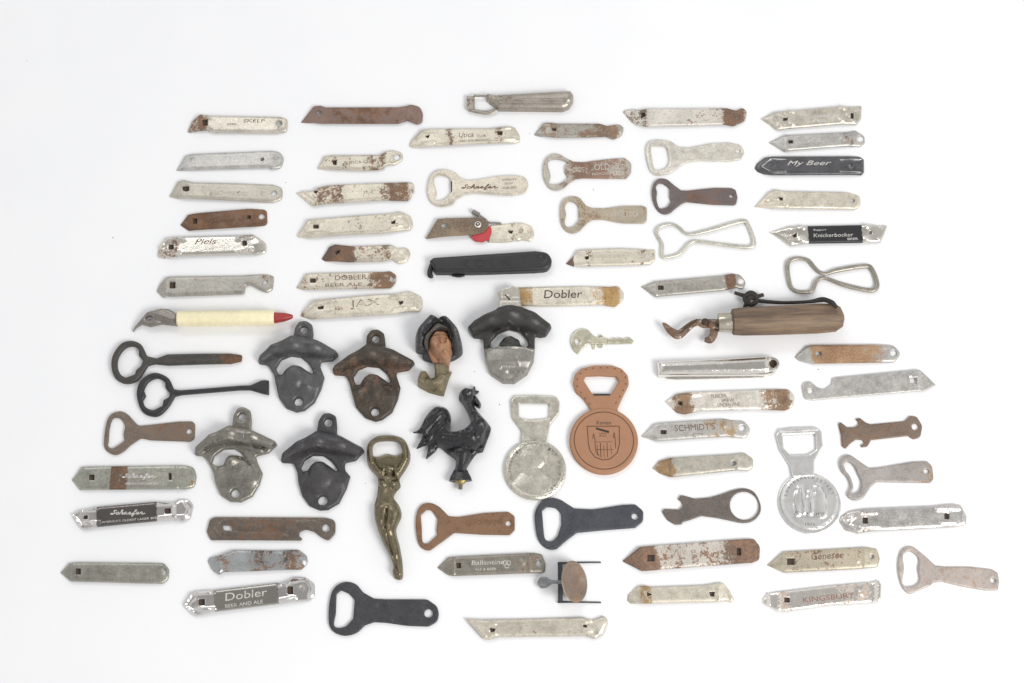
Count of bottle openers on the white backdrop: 74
